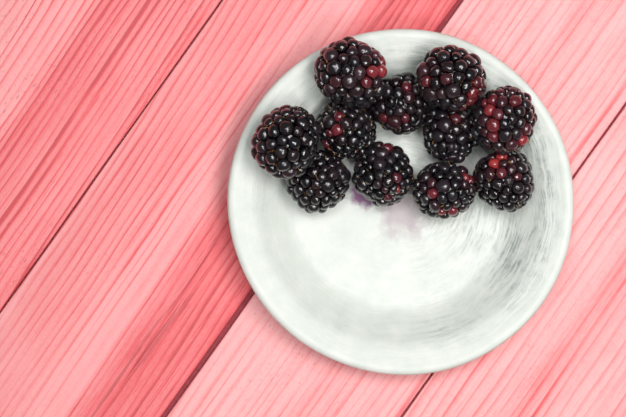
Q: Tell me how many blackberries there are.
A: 11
